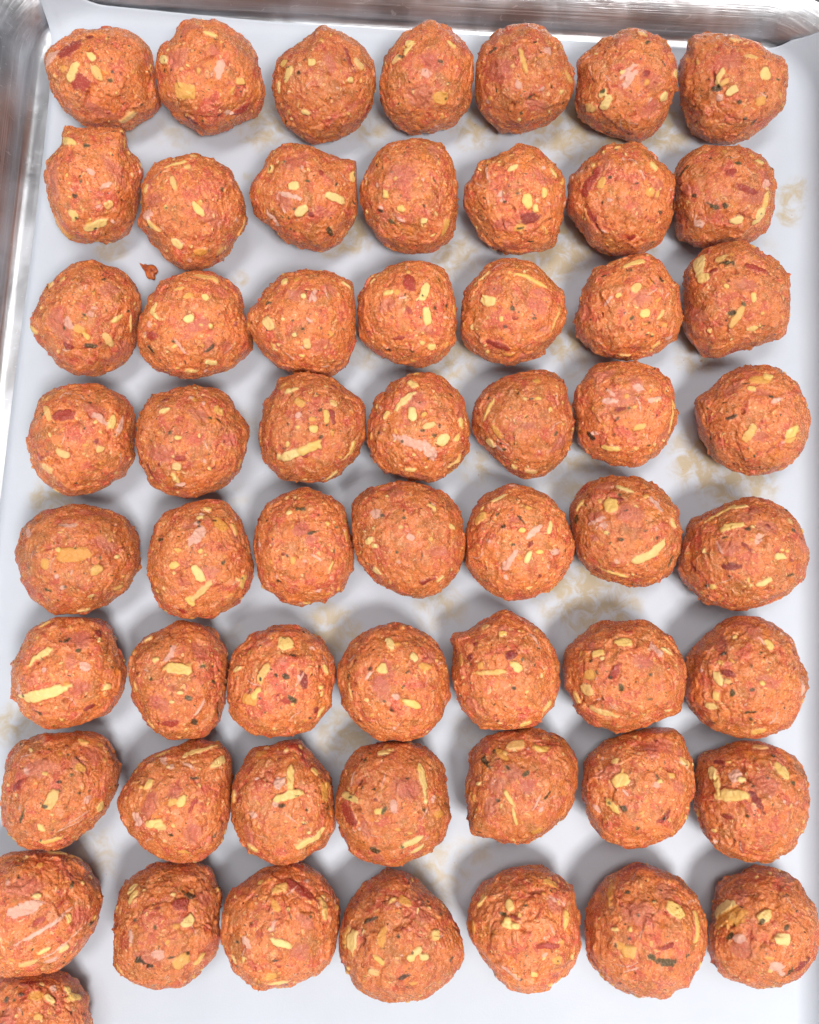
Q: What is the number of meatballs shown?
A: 57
